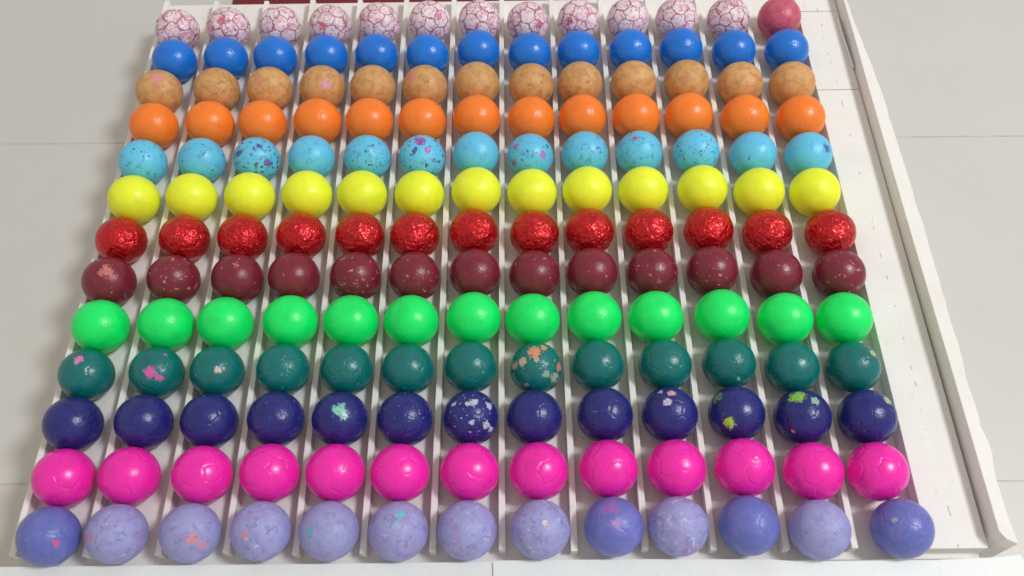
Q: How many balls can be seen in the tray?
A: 169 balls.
